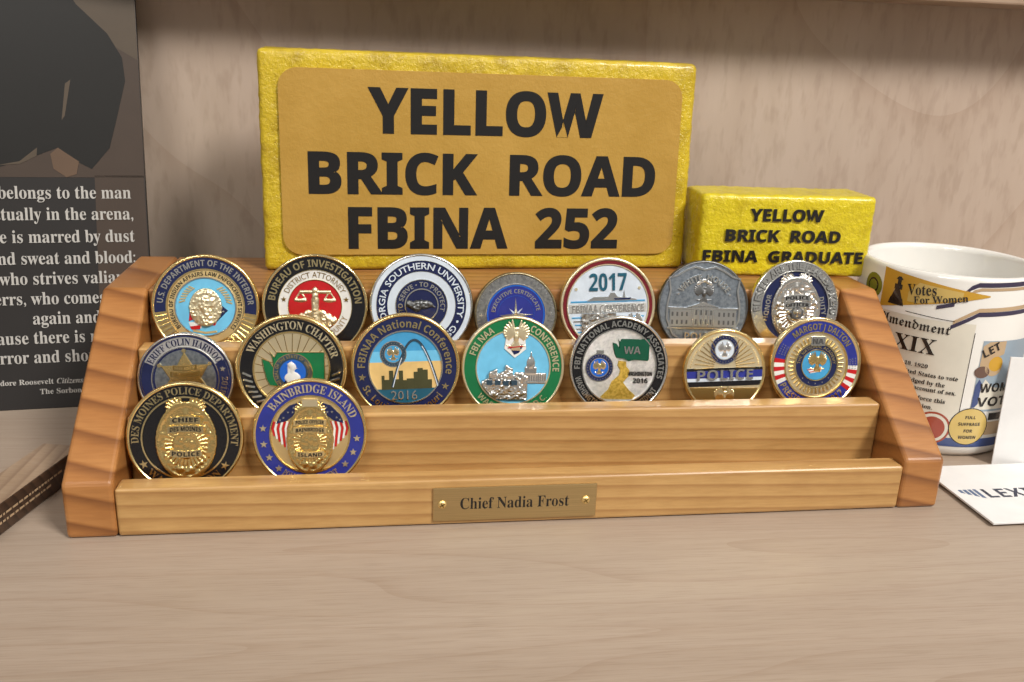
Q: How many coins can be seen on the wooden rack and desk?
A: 16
